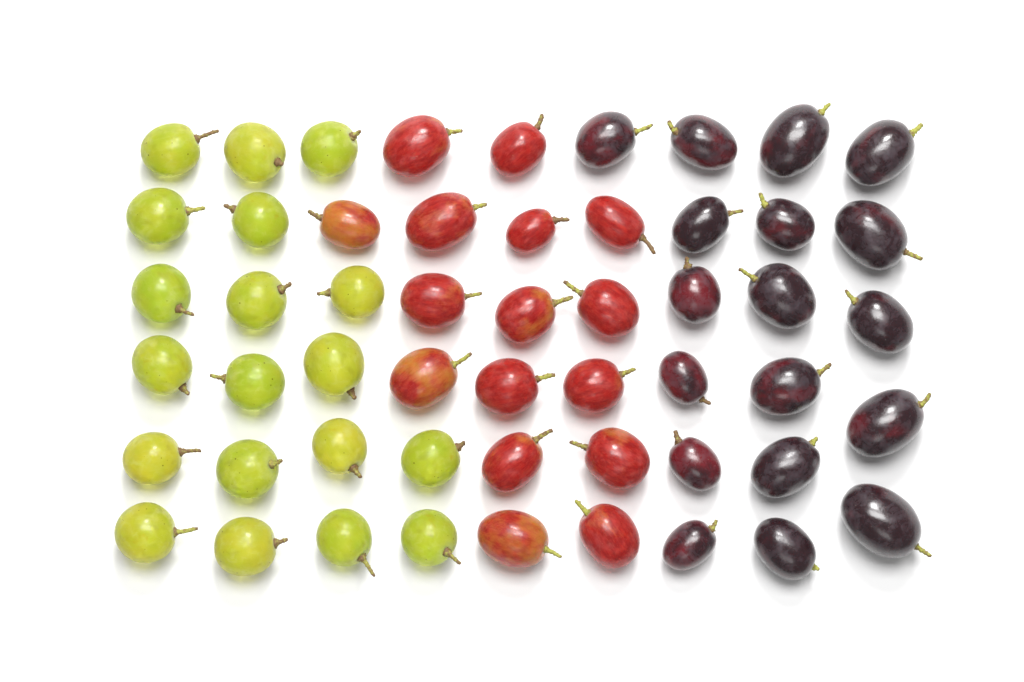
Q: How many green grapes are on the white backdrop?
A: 19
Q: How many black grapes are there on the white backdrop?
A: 18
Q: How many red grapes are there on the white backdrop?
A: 16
